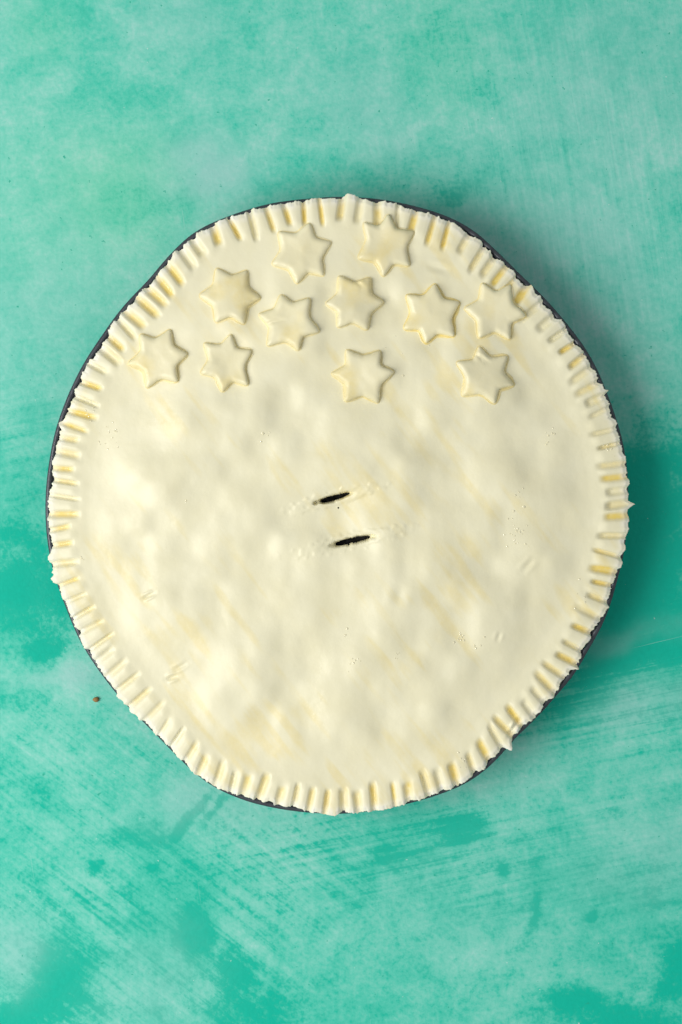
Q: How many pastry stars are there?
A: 11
